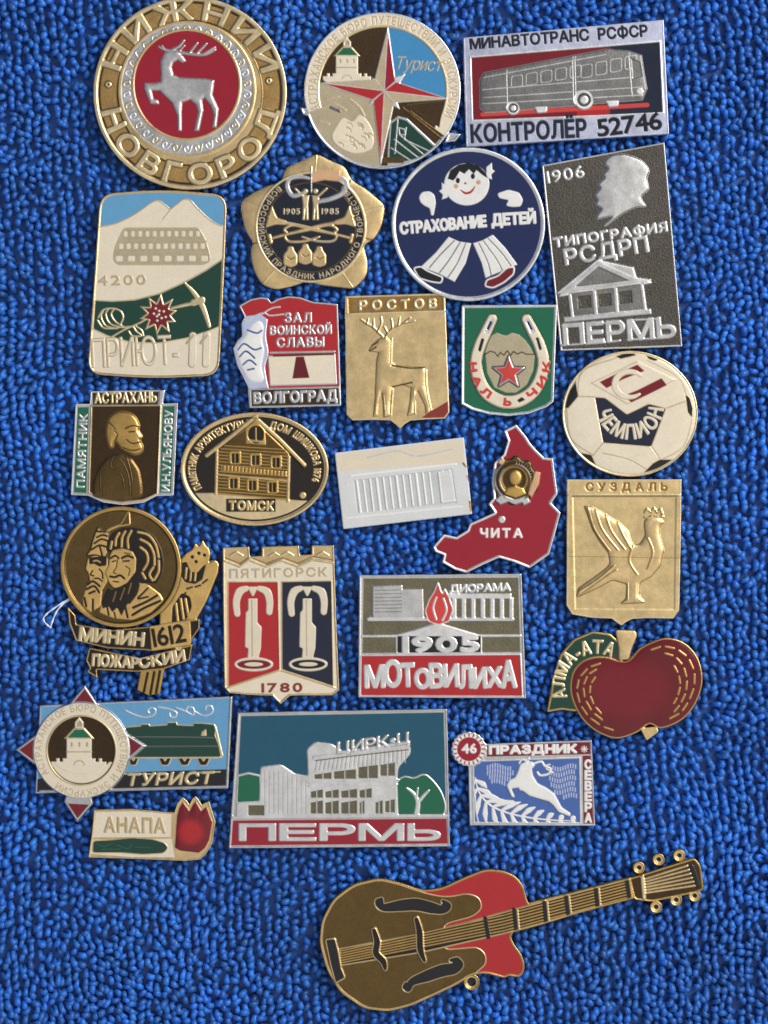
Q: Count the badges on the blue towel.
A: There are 25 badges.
